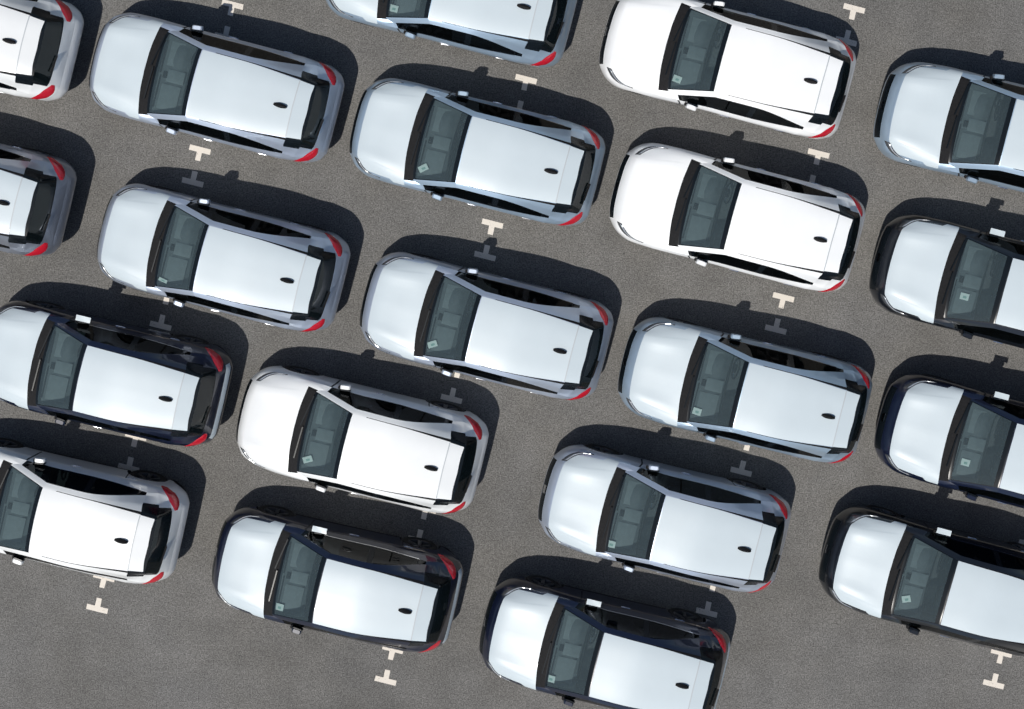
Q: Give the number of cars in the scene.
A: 20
